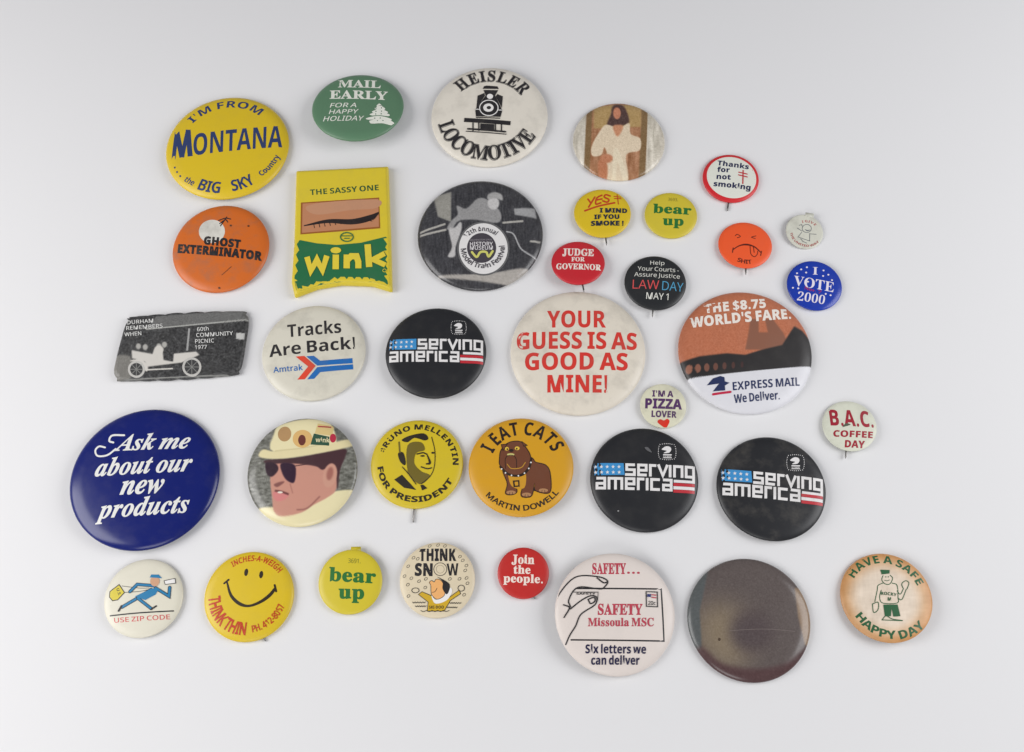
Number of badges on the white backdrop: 36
